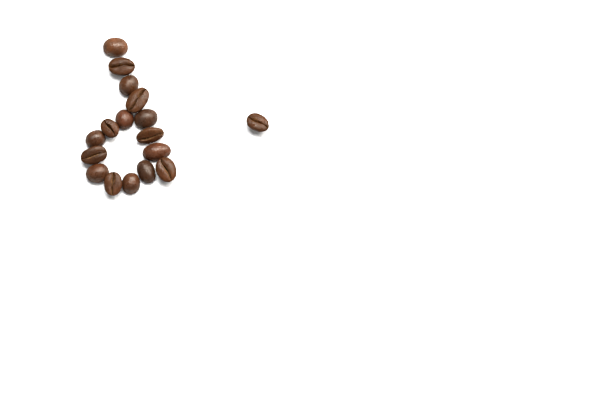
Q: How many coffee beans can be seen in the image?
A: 17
